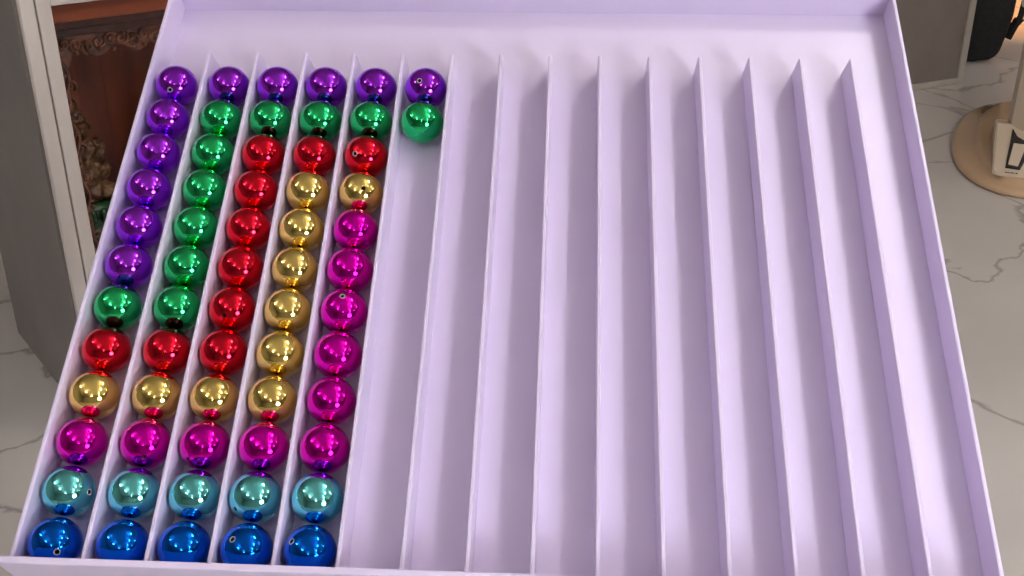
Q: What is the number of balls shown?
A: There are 62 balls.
